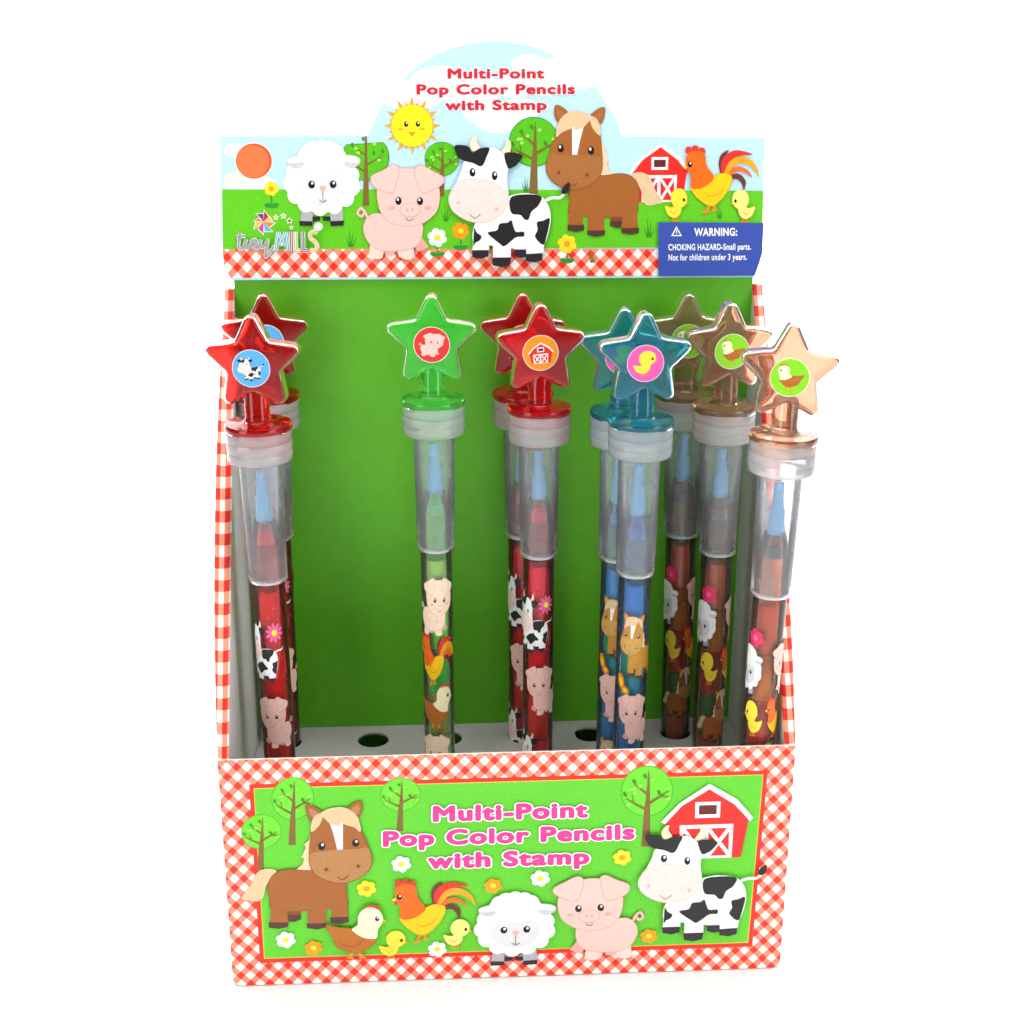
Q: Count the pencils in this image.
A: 10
